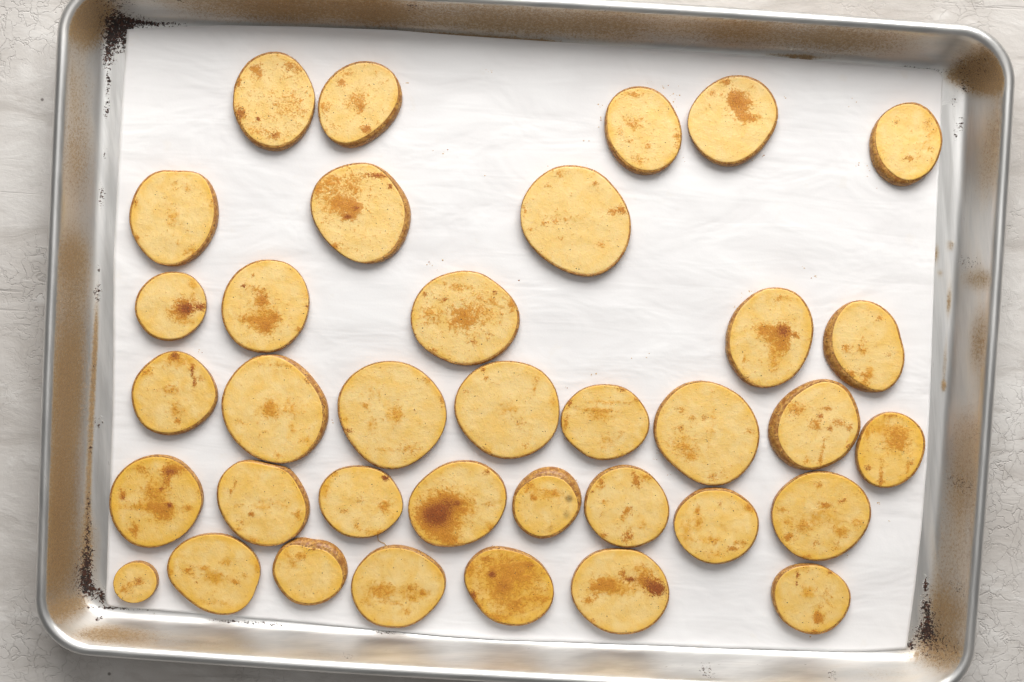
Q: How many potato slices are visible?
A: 36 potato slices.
